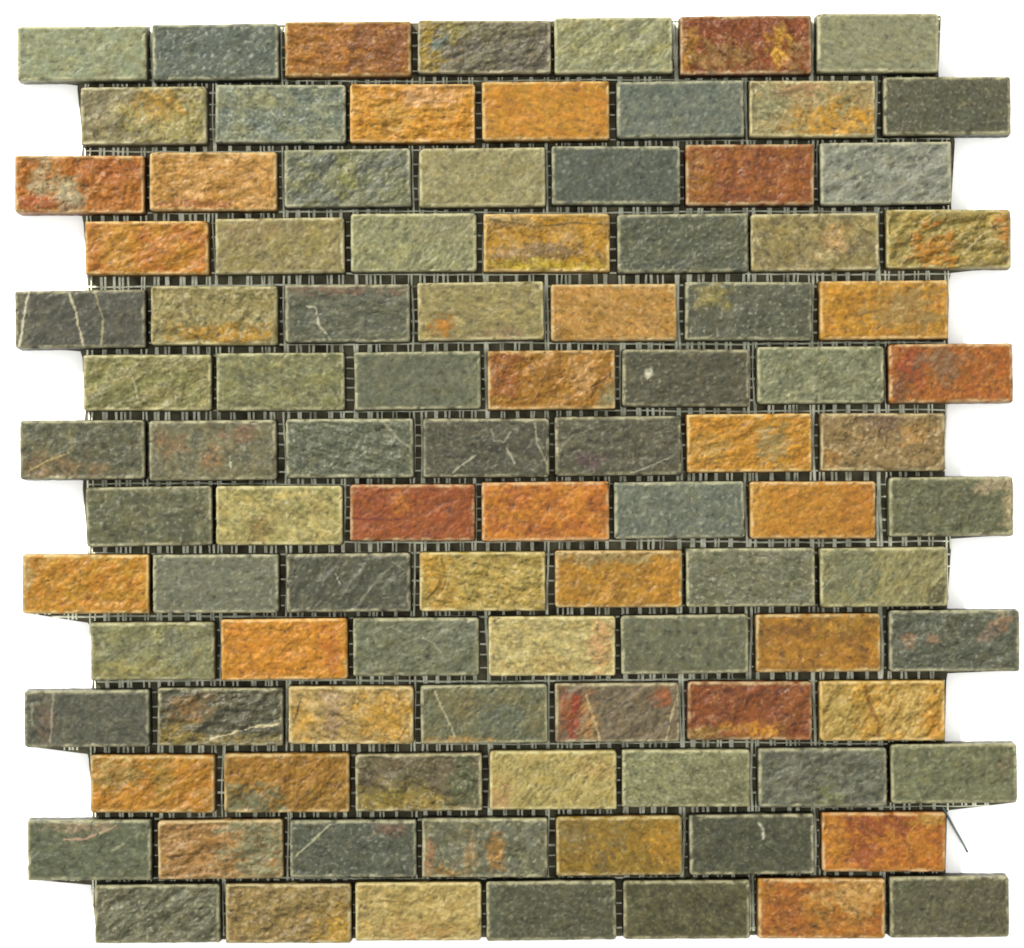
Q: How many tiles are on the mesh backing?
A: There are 98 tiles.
